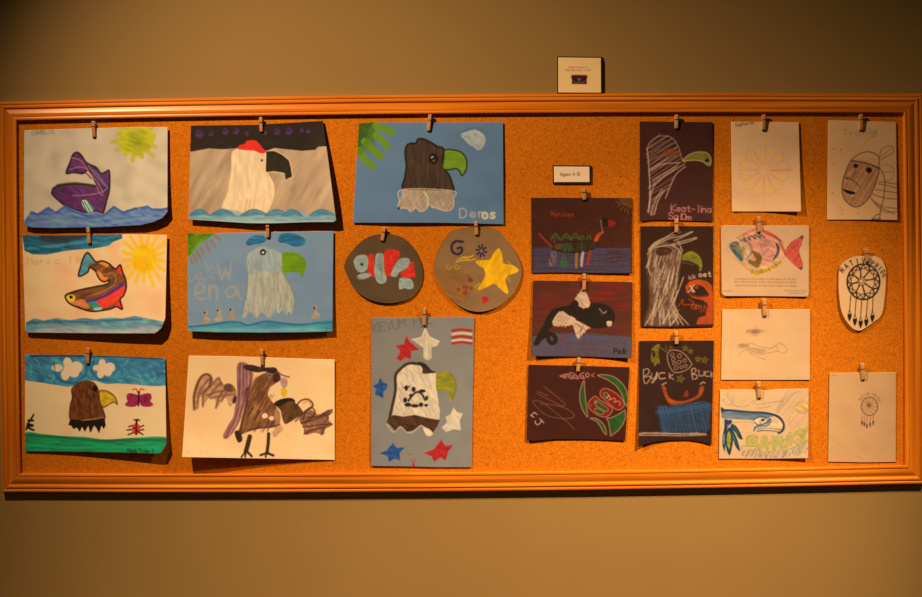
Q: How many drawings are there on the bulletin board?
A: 23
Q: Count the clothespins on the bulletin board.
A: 23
